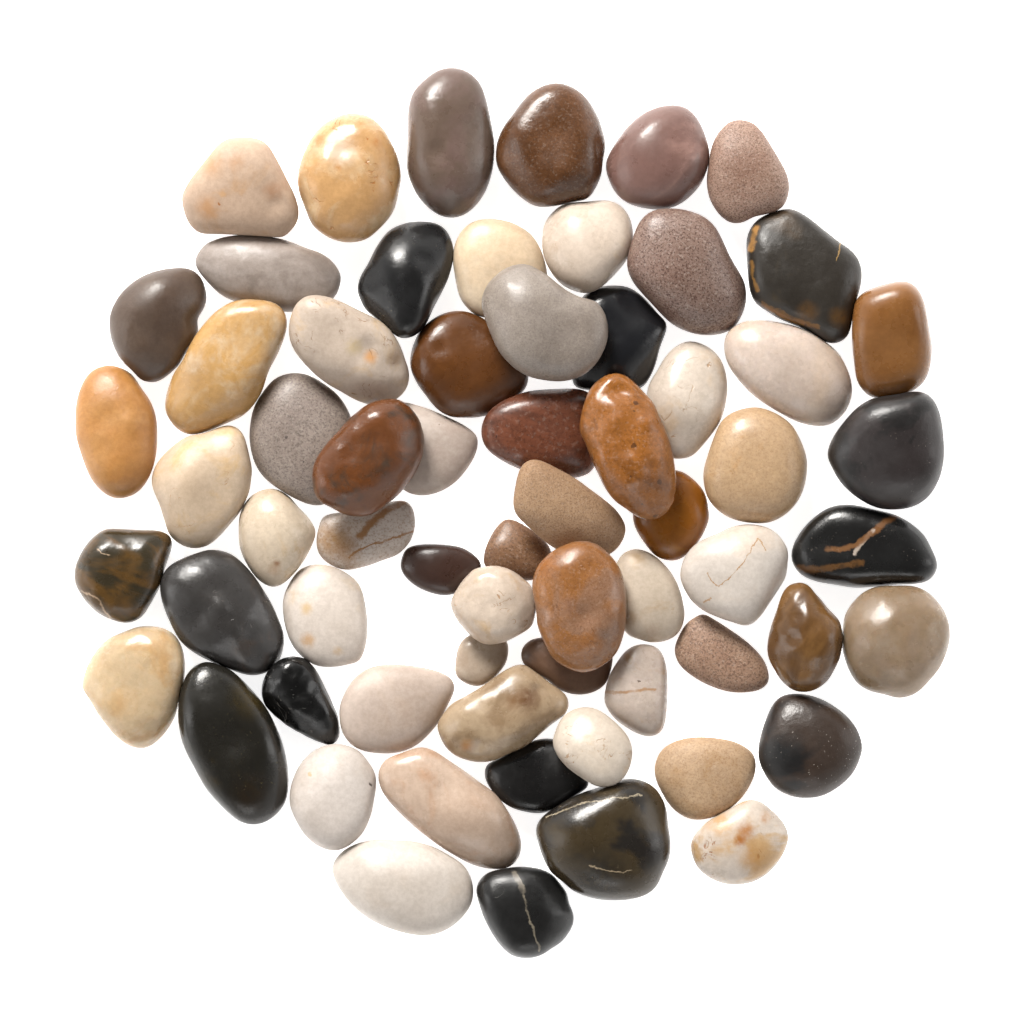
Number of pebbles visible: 65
